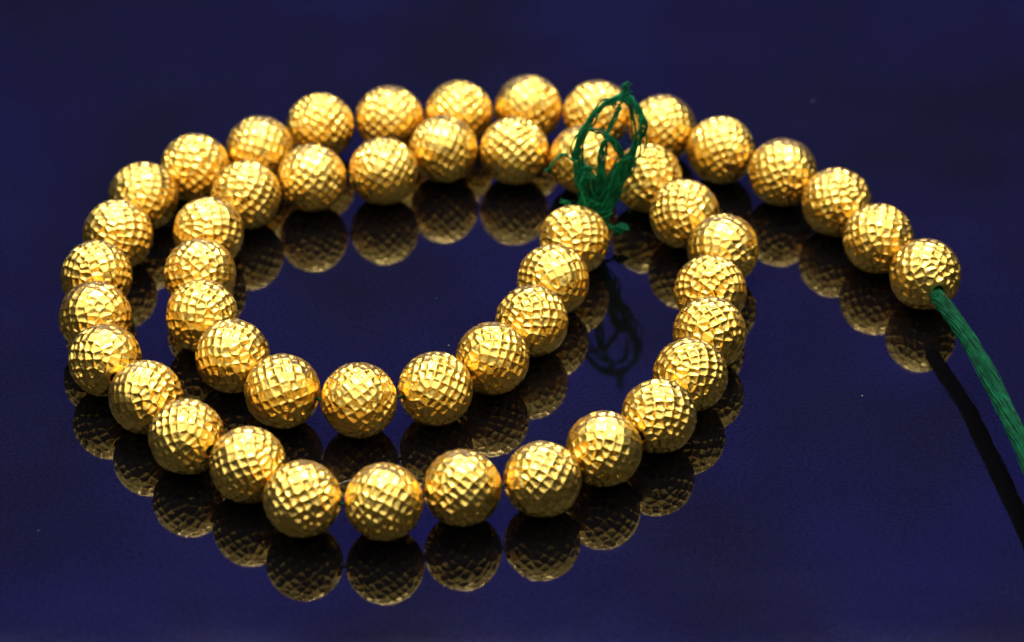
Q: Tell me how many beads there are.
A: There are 50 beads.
